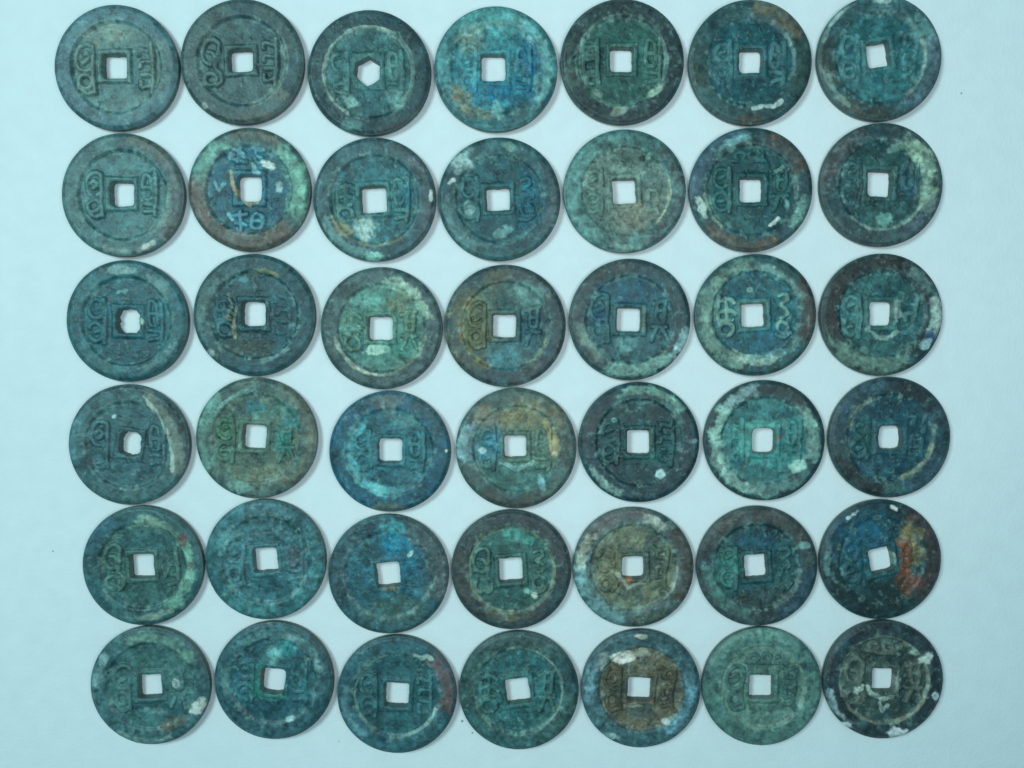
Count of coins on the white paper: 42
